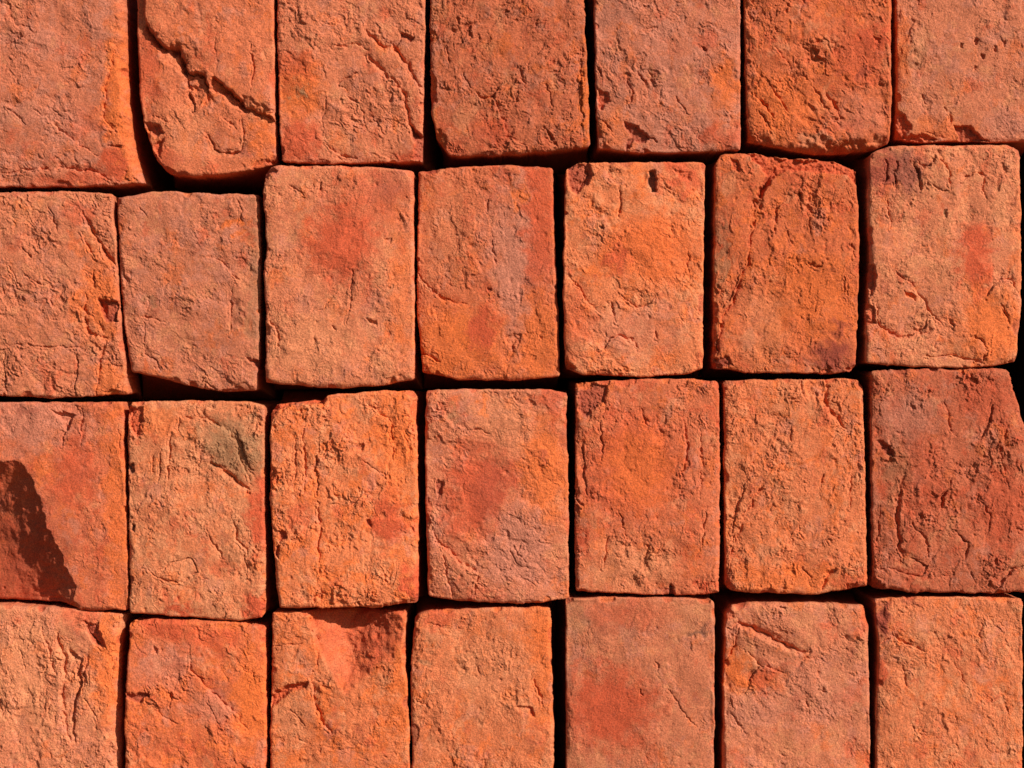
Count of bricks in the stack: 28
